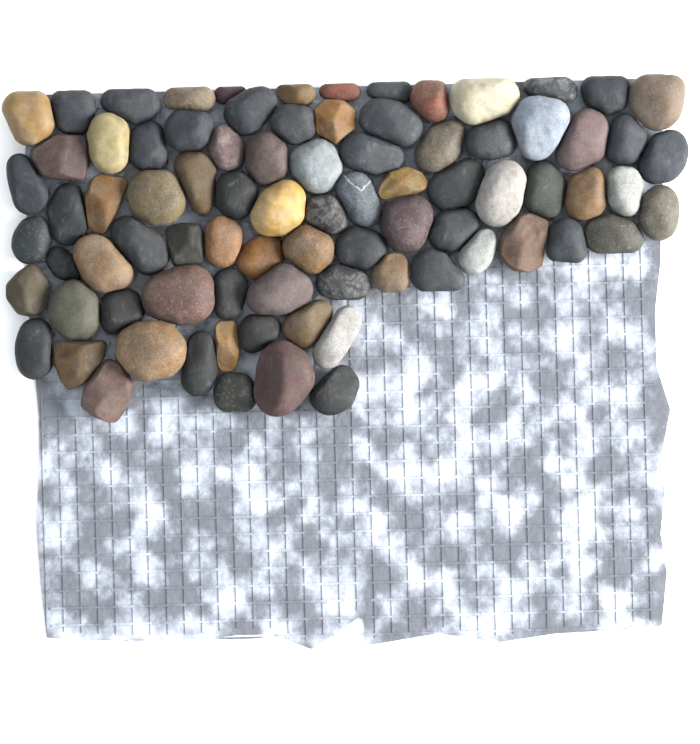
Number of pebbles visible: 83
